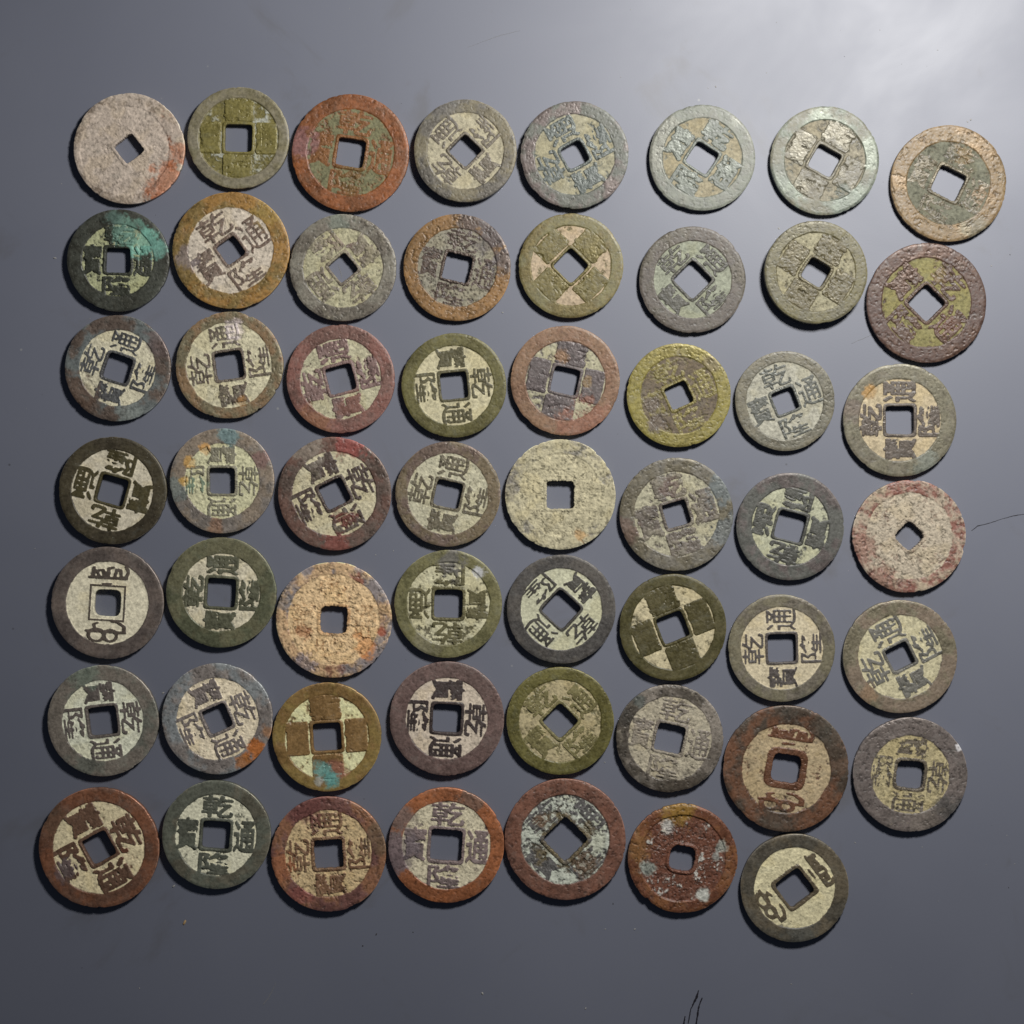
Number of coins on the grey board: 55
